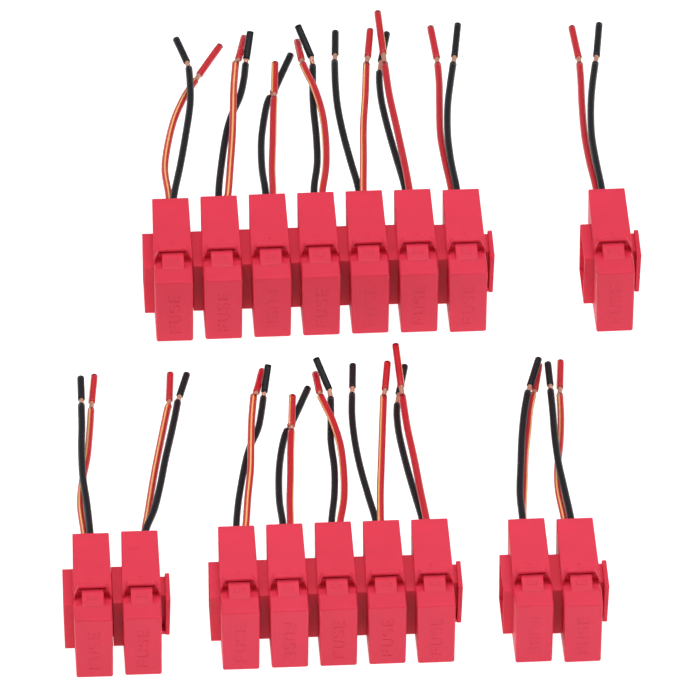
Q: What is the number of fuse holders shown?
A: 17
